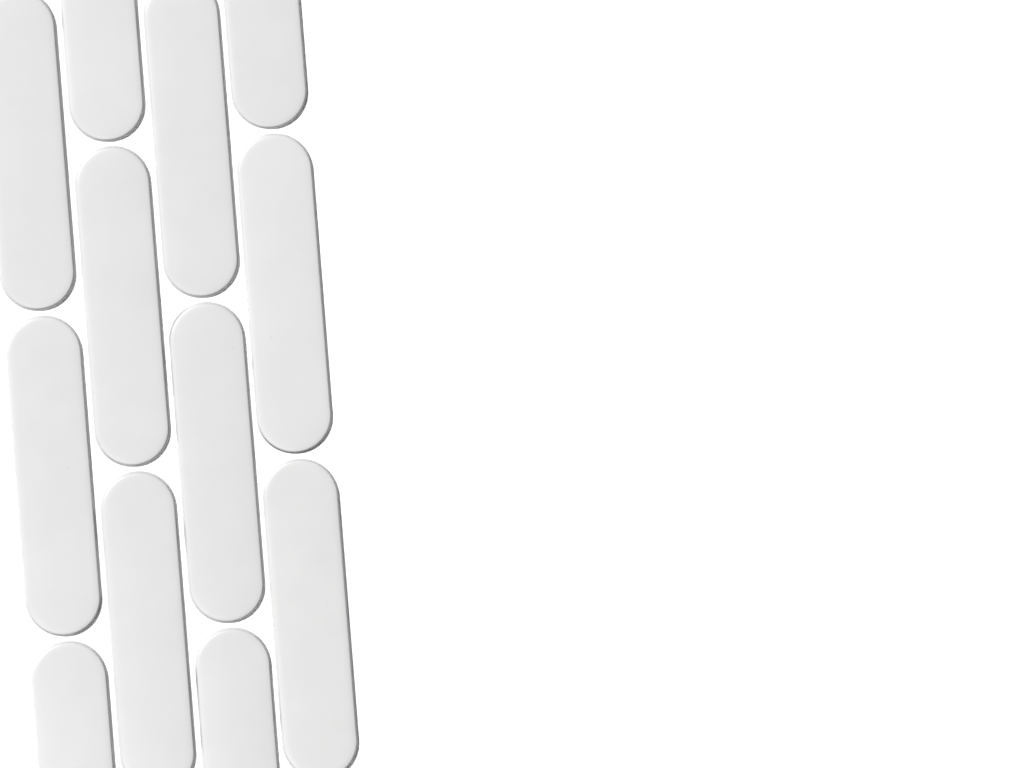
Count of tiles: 12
